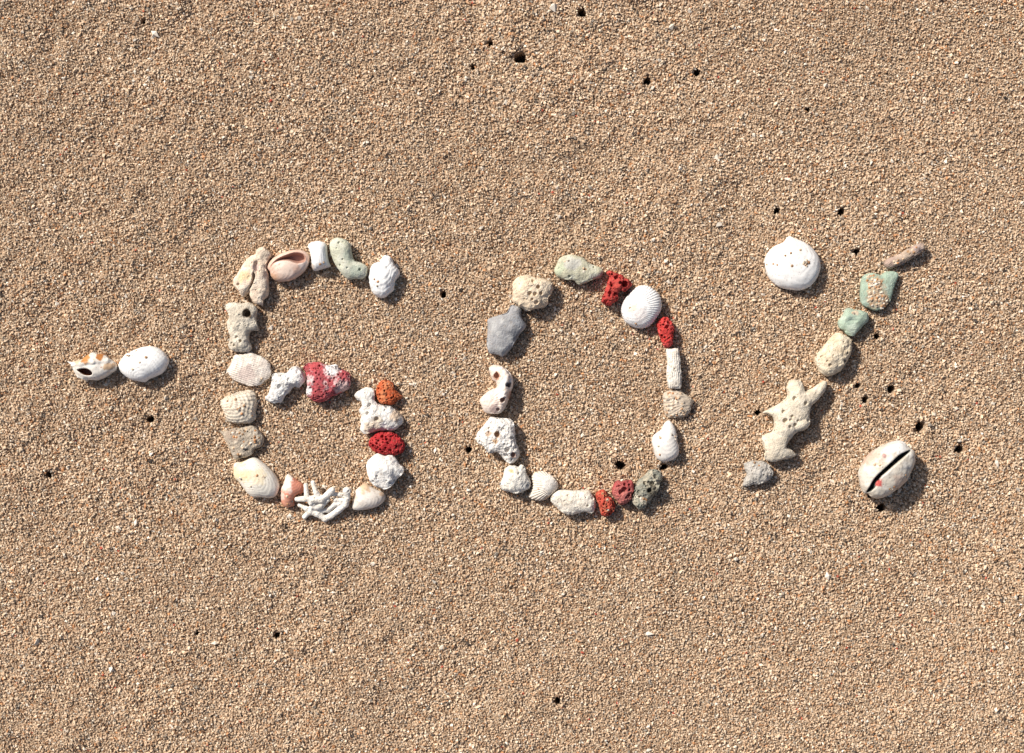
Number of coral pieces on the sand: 23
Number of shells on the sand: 17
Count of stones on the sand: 5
